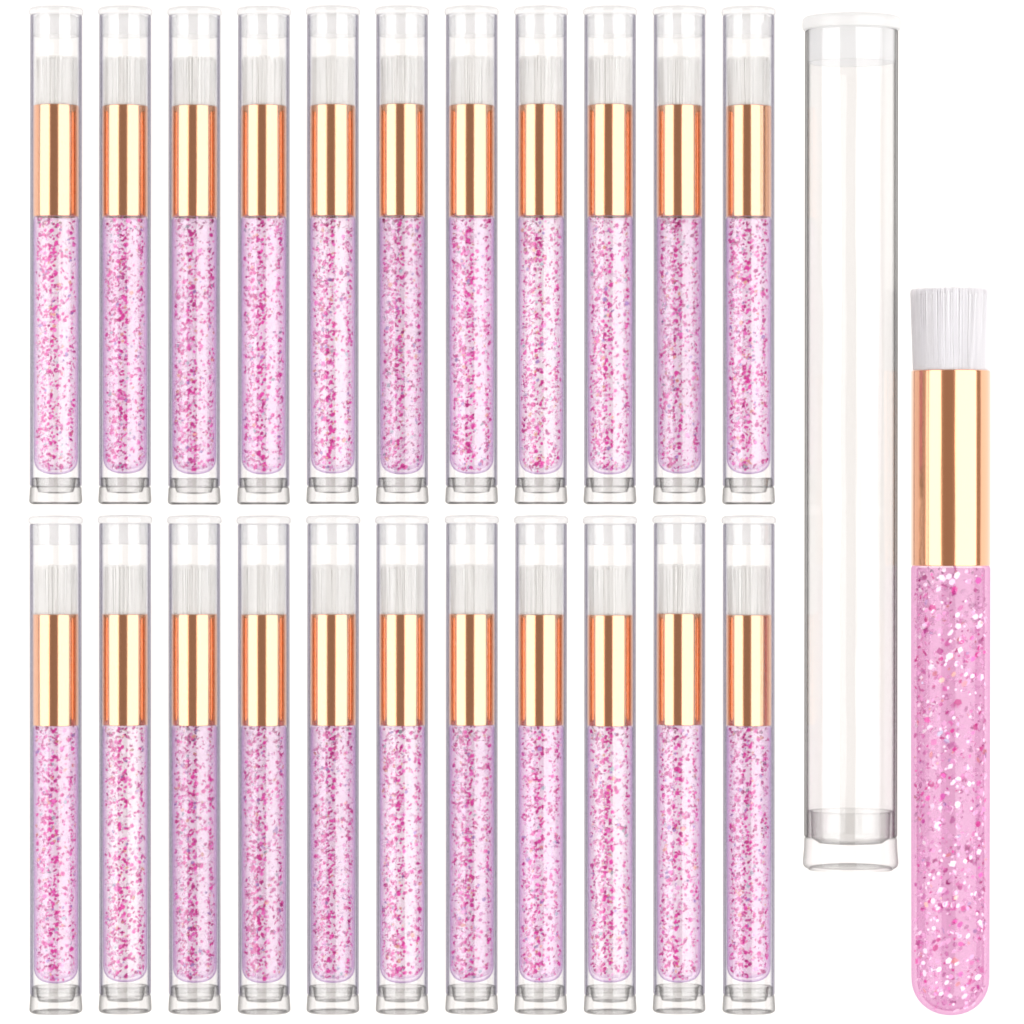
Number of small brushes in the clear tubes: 22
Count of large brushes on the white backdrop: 1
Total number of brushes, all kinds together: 23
